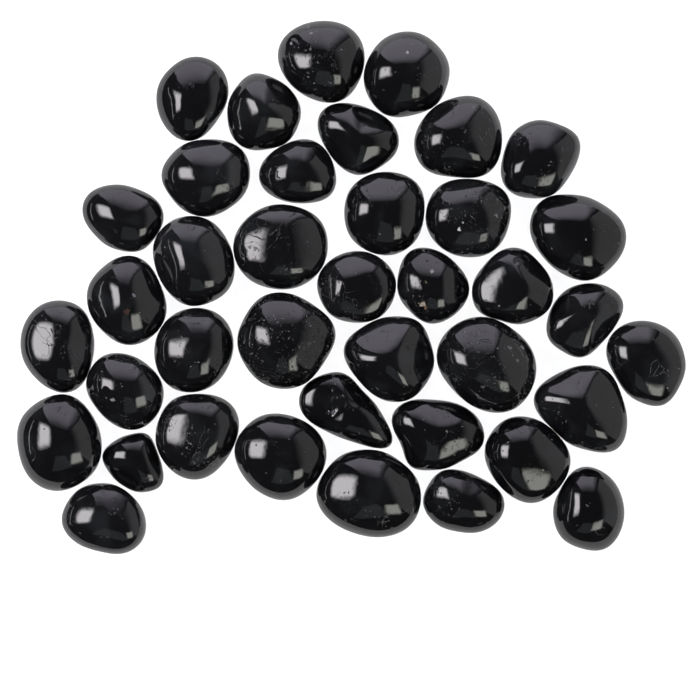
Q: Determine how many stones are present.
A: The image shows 39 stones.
